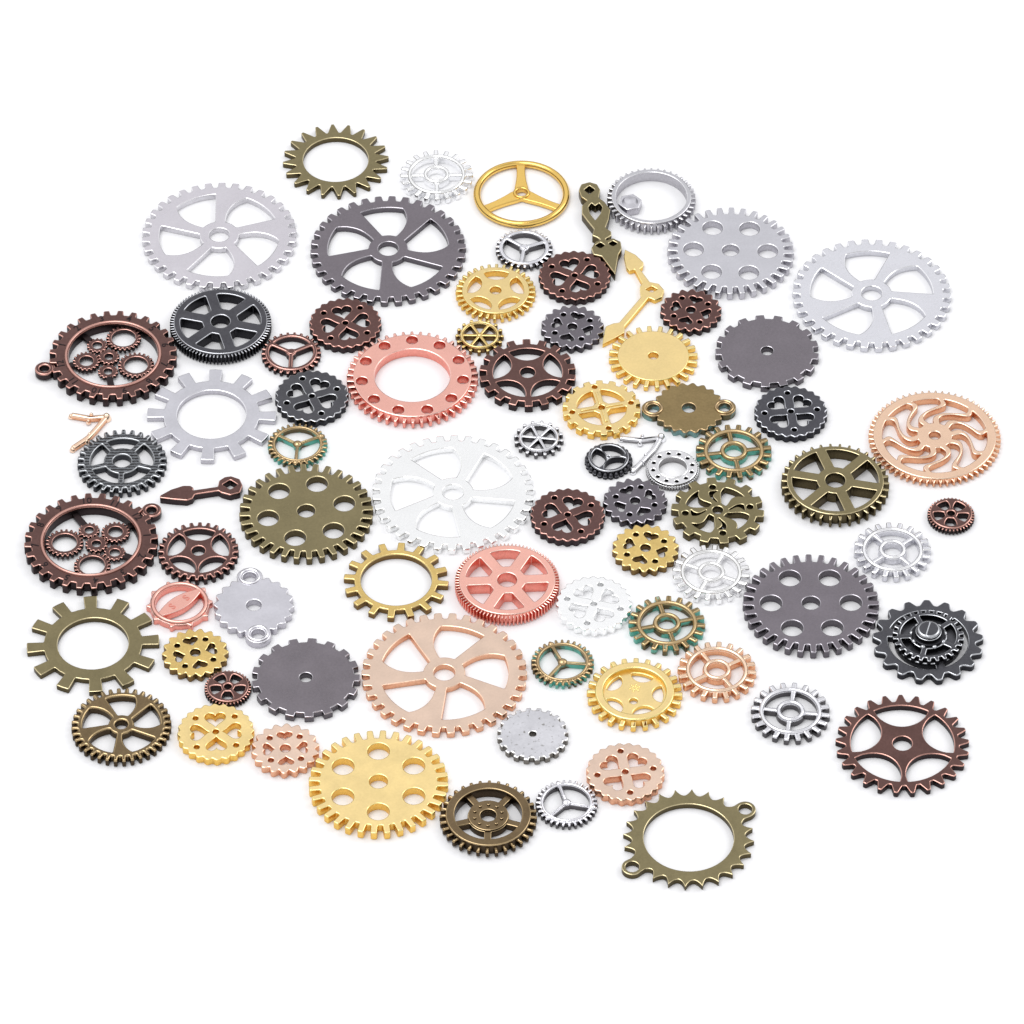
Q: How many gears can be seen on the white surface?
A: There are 73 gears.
